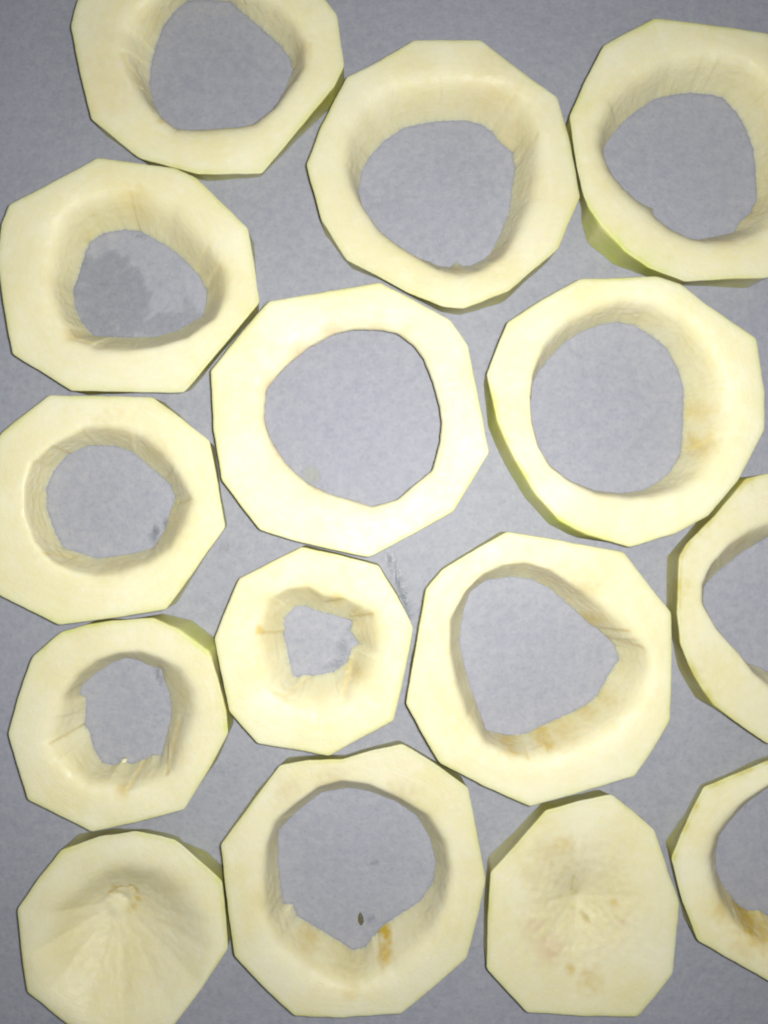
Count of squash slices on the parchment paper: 15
